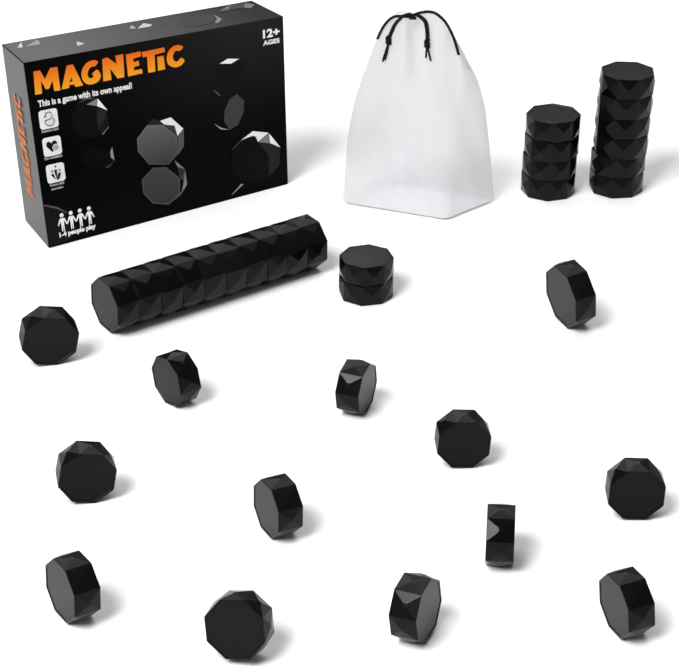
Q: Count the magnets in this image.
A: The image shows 35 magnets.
